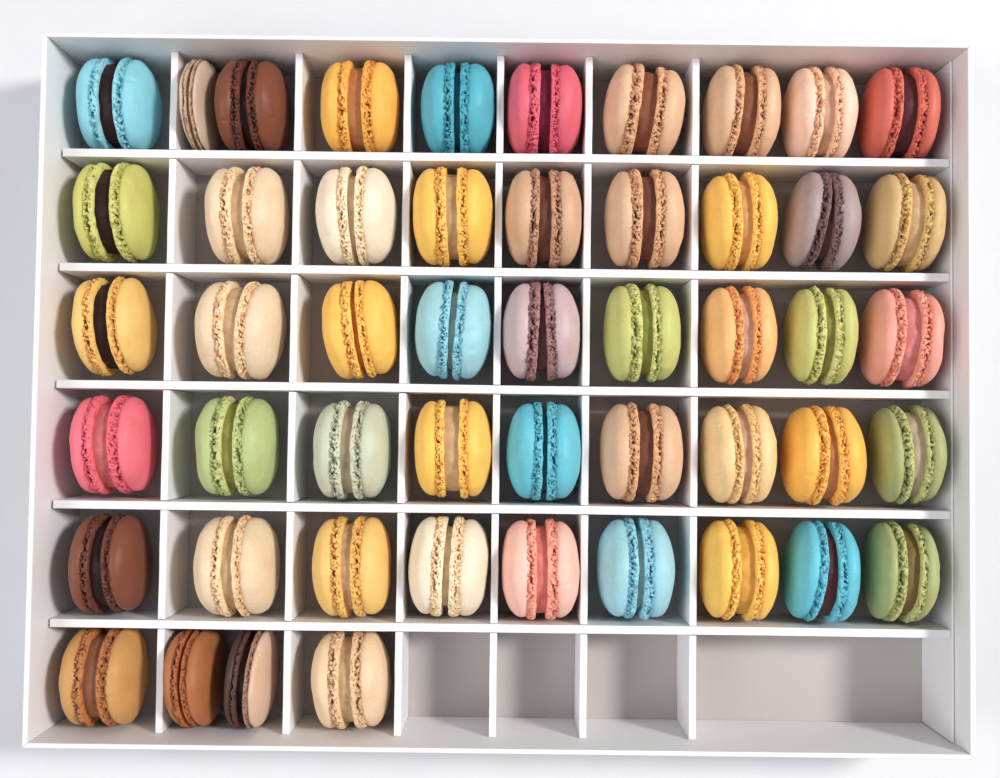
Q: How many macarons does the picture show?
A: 50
